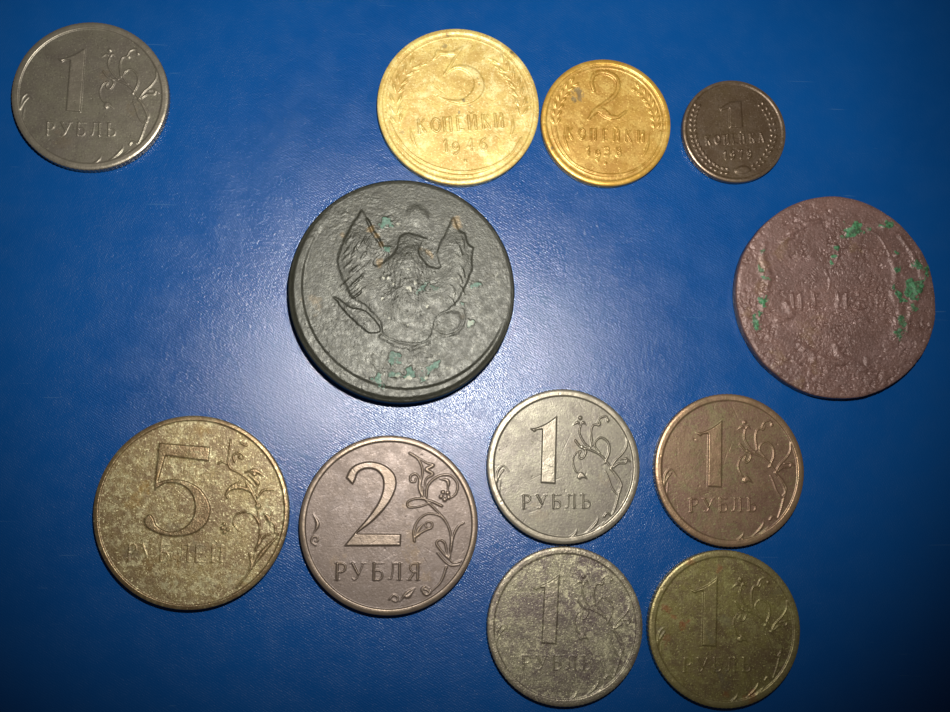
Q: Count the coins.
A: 12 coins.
